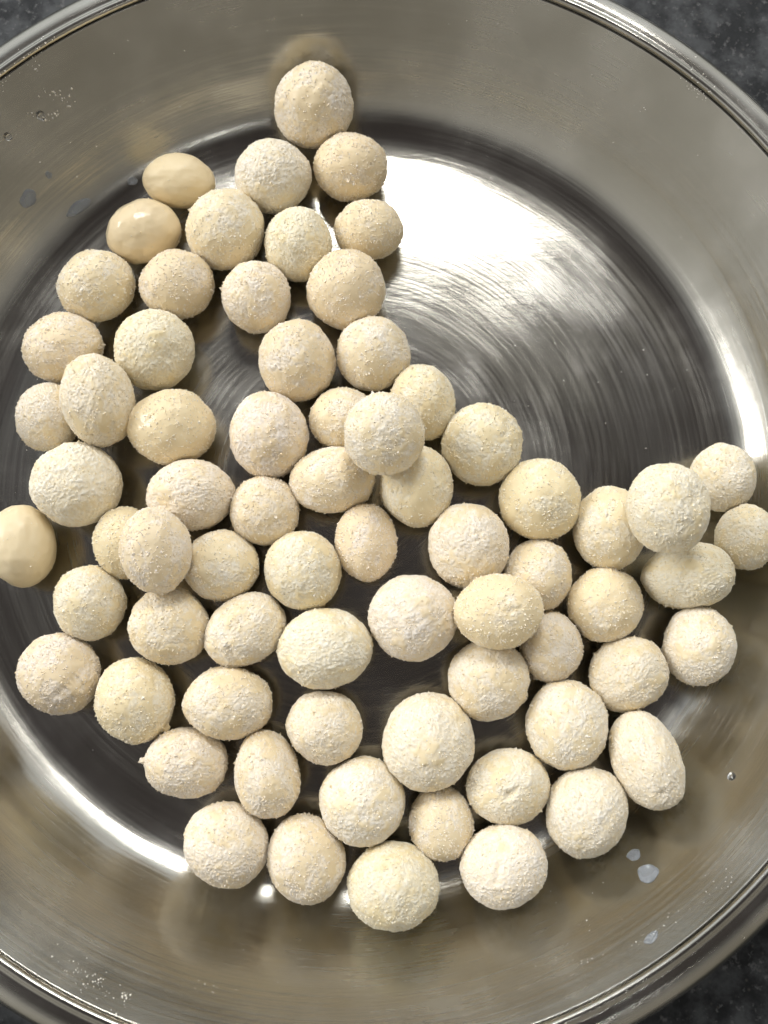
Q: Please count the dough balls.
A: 71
